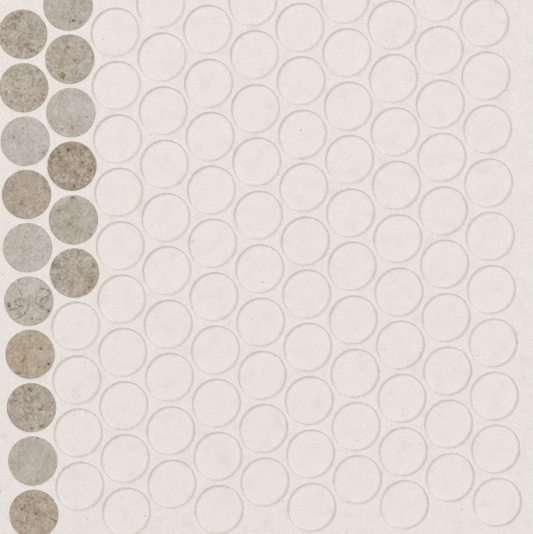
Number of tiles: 16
